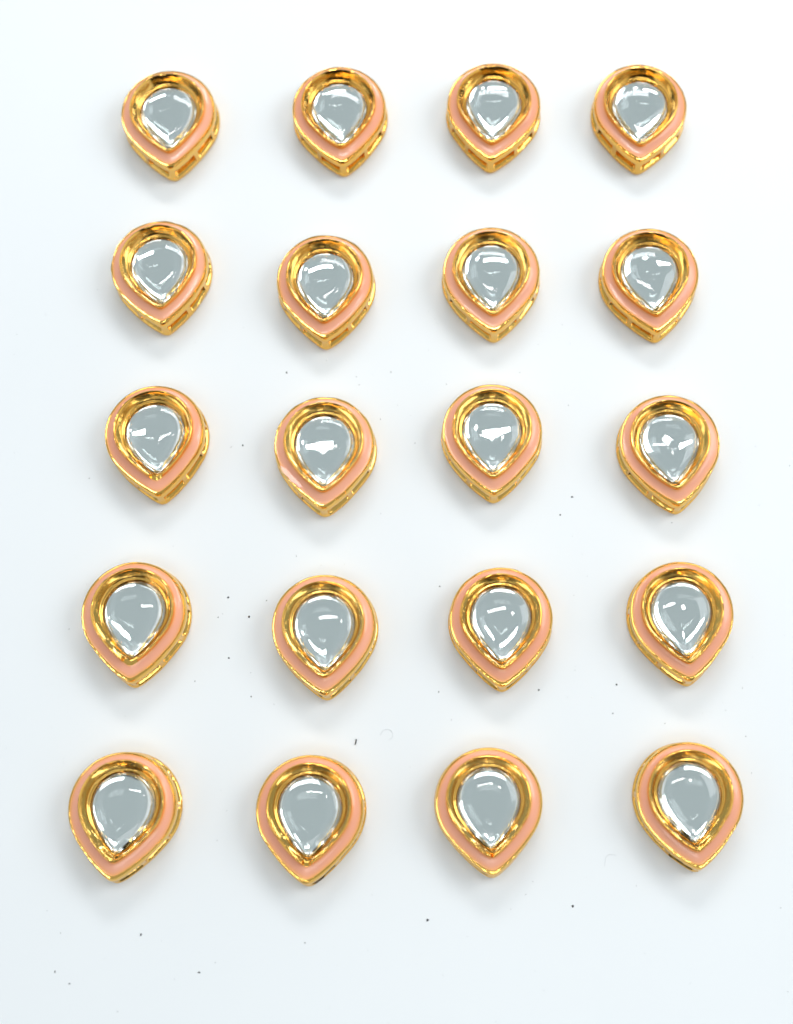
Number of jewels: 20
